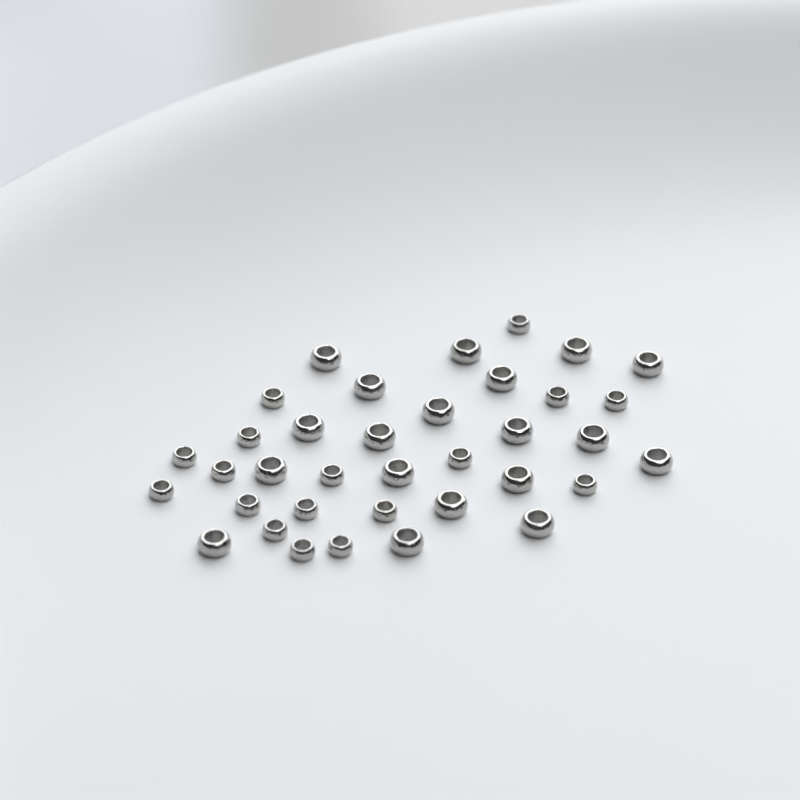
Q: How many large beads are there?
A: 19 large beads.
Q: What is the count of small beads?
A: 17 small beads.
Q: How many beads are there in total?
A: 36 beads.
